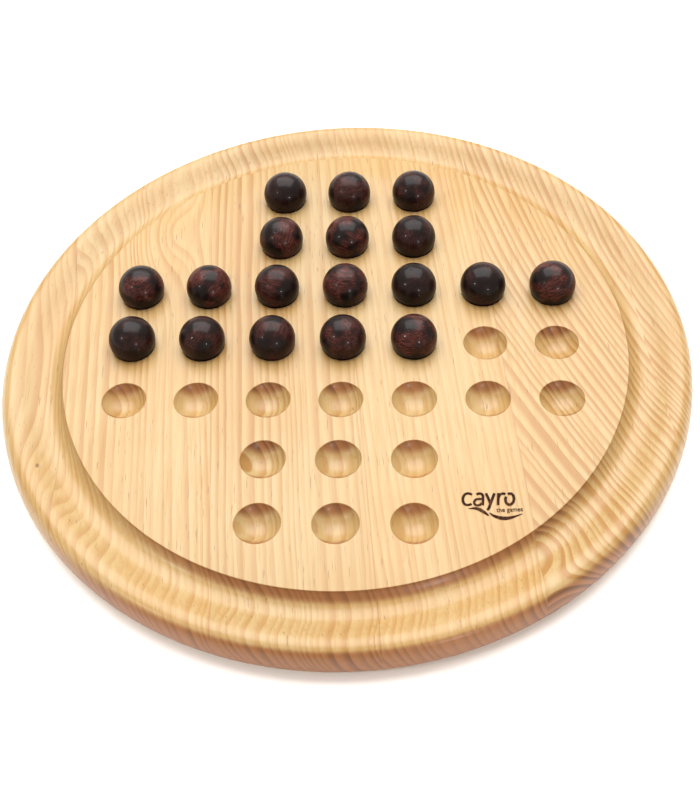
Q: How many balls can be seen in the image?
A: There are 18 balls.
